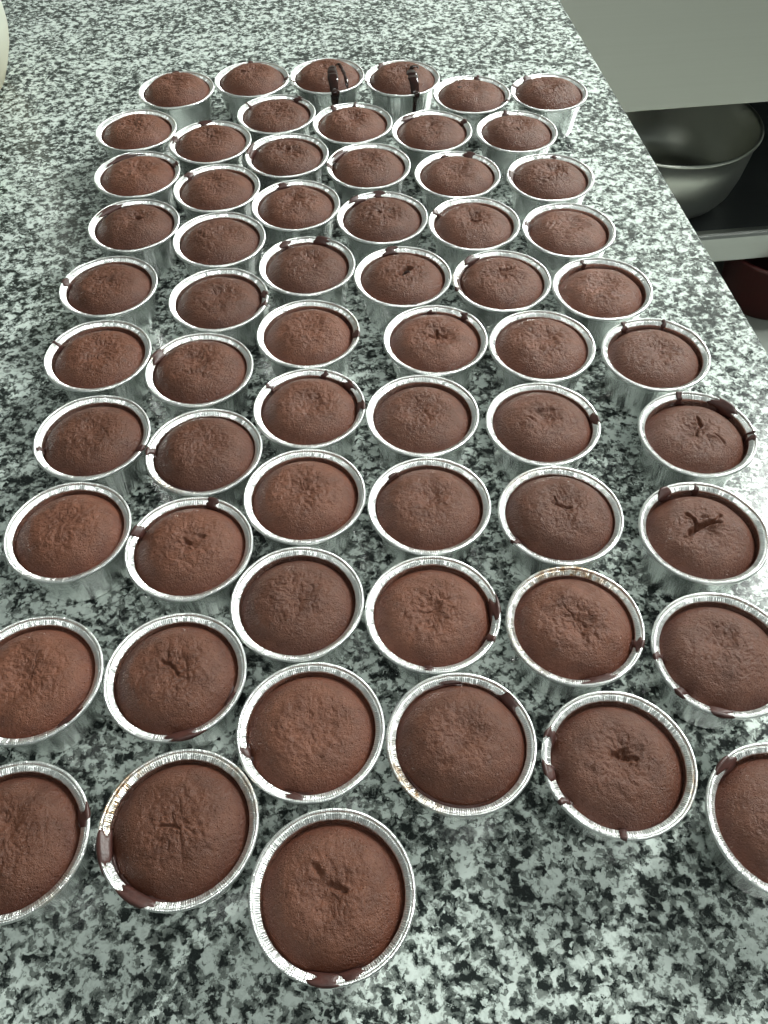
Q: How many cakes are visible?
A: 61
